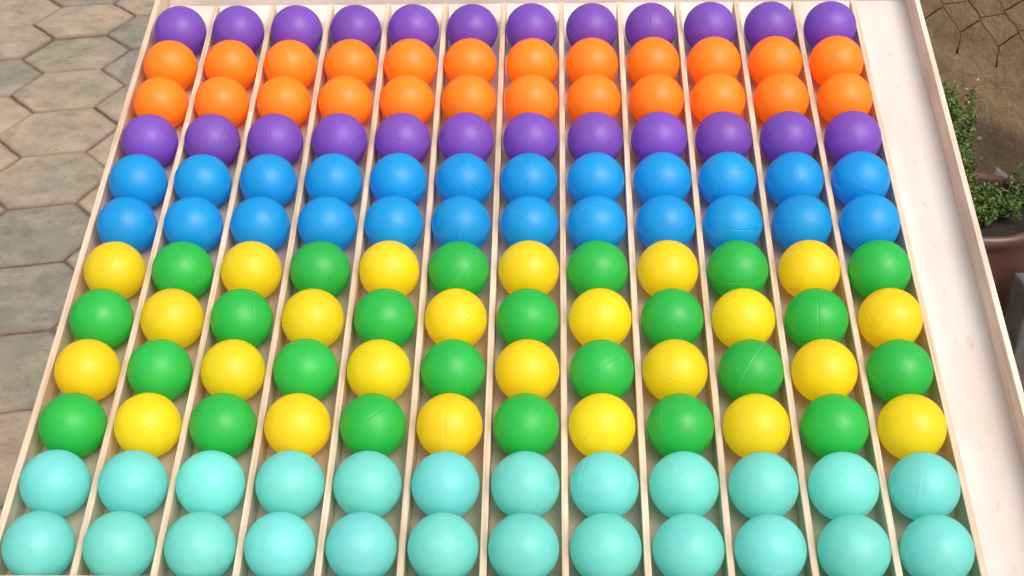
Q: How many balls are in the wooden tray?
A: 144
